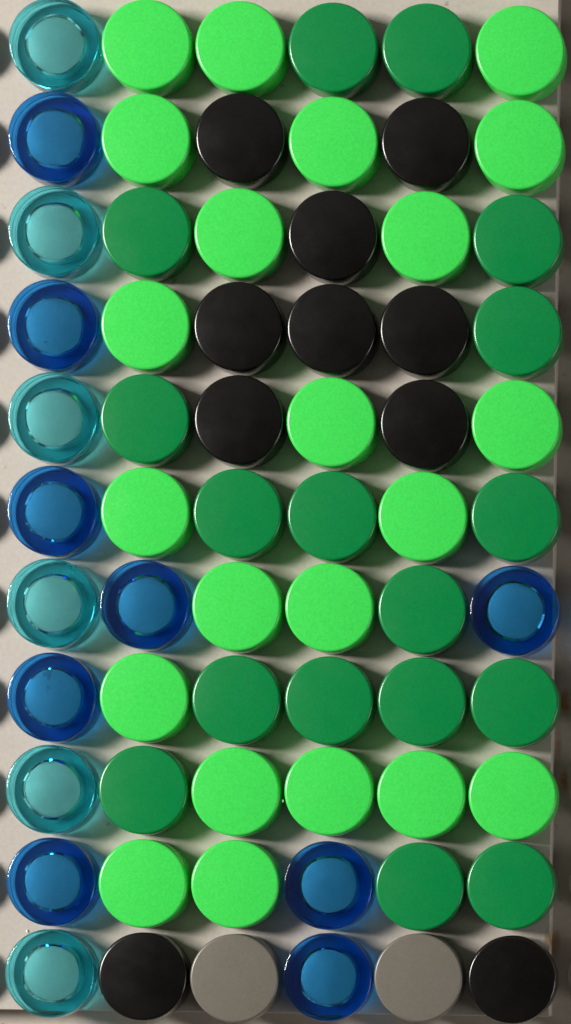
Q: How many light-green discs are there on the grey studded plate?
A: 22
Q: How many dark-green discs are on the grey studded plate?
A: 17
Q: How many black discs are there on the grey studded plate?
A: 10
